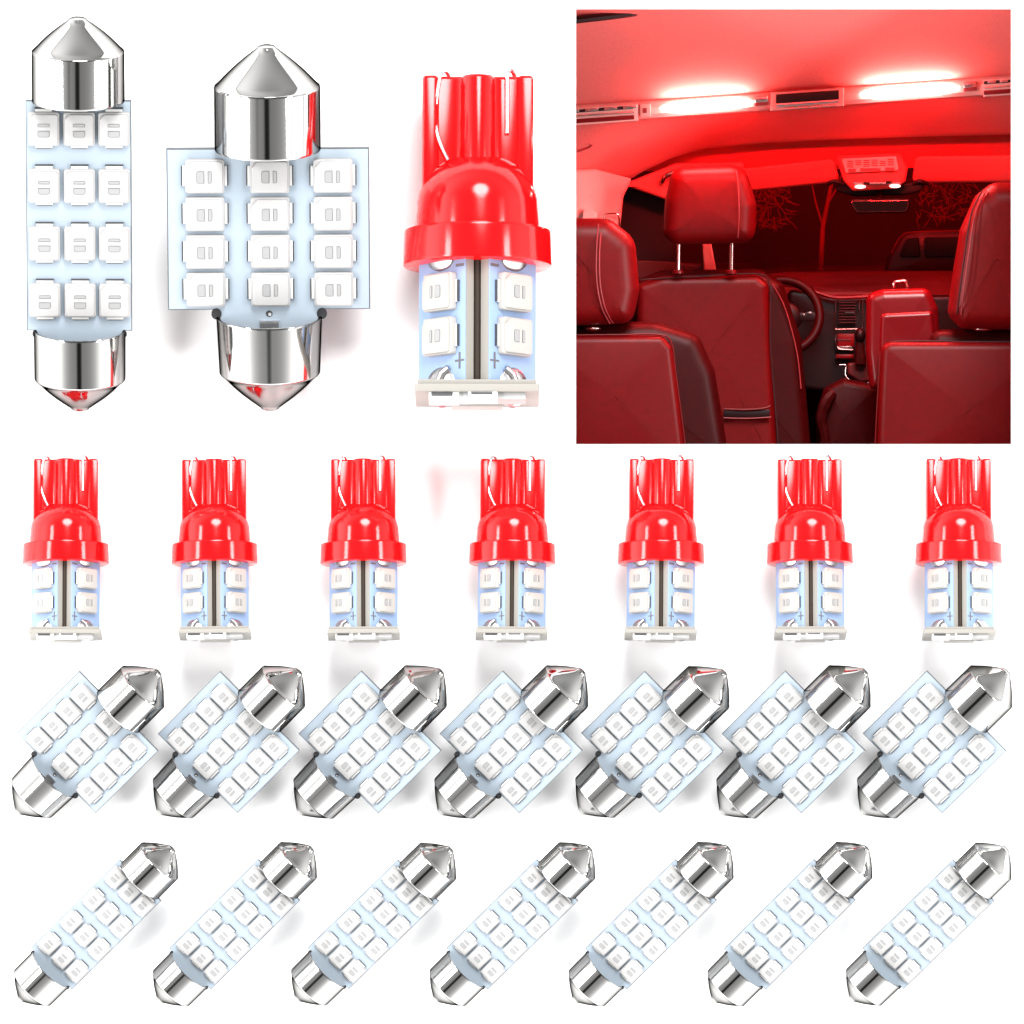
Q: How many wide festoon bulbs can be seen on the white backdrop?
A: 8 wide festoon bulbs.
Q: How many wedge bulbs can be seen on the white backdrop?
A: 8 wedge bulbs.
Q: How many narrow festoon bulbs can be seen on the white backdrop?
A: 8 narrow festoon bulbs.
